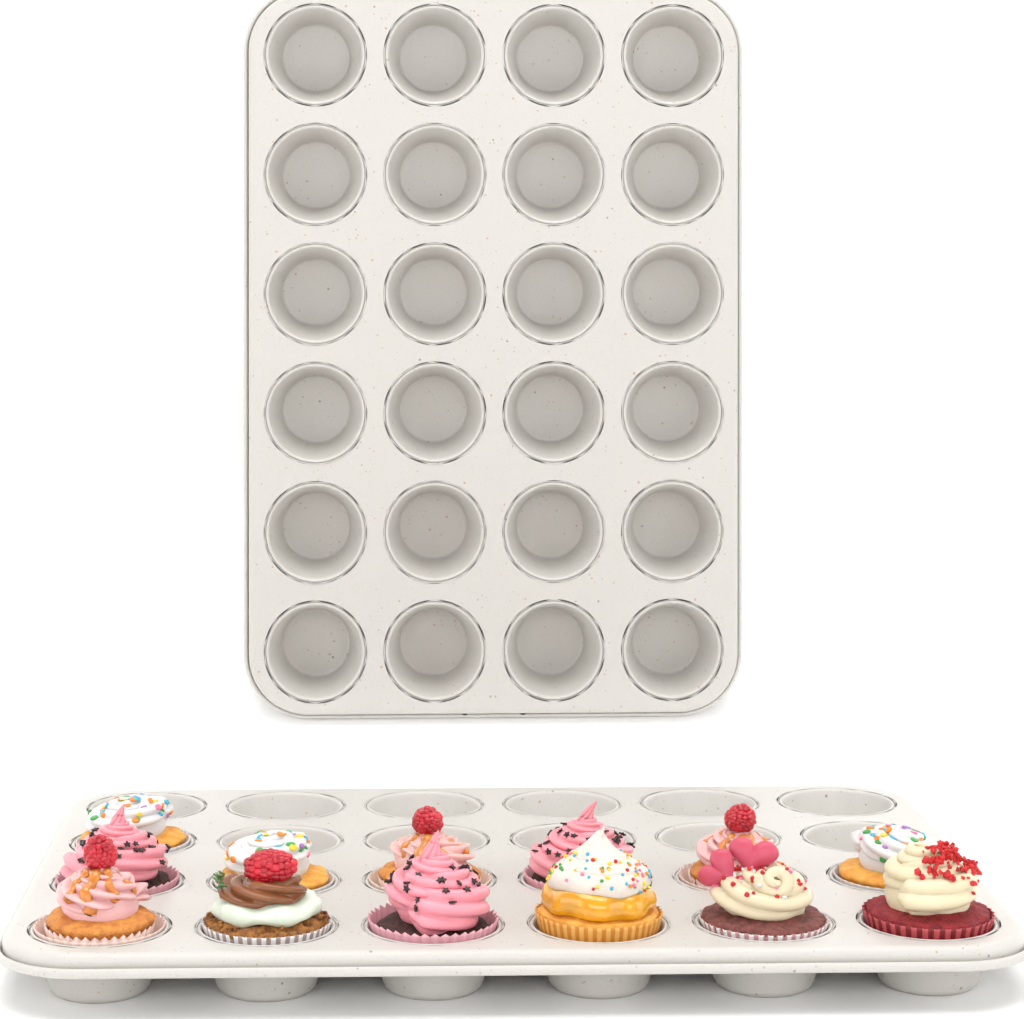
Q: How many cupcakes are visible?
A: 13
